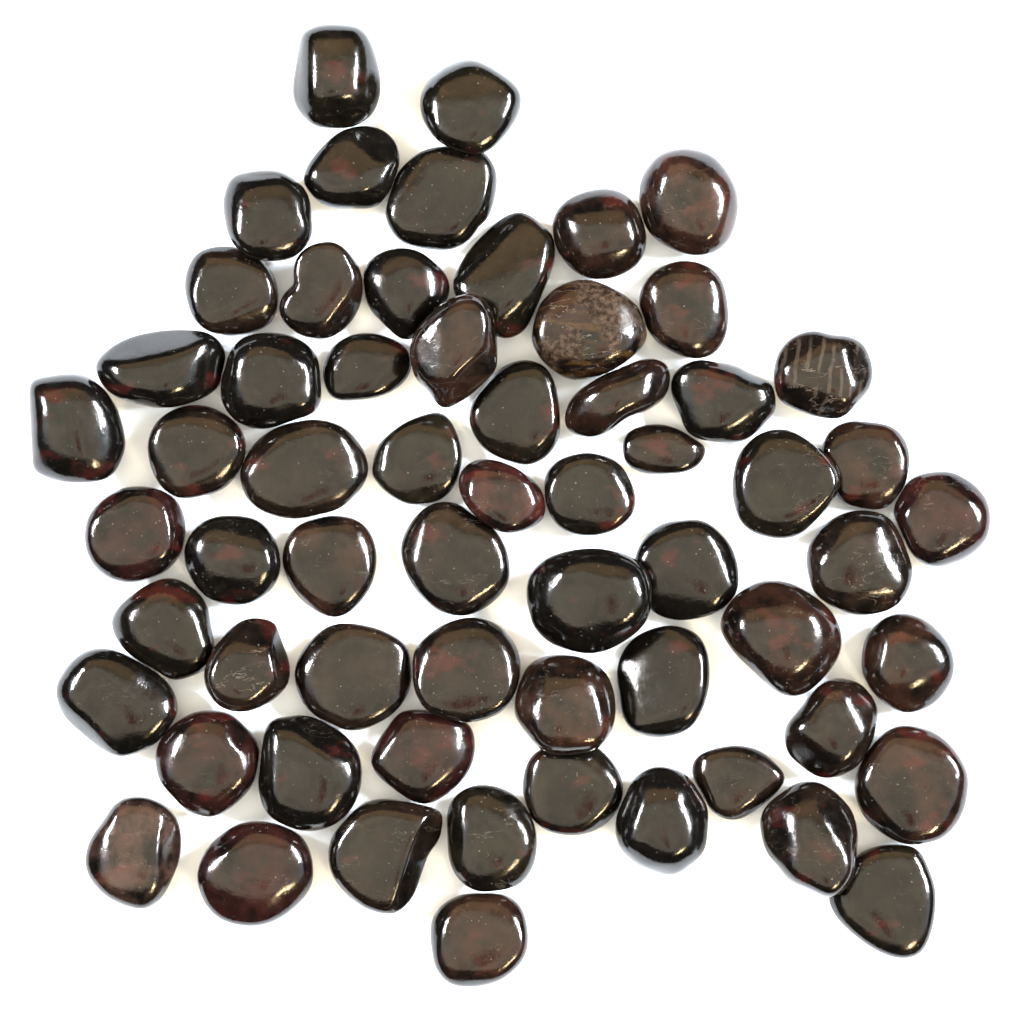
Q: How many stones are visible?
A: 62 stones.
